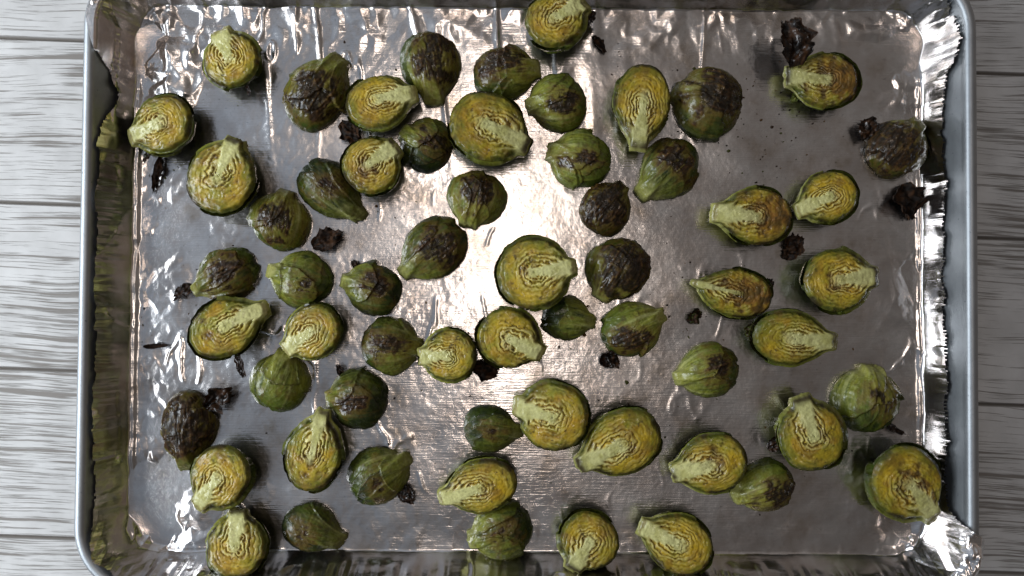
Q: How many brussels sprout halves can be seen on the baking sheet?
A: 61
